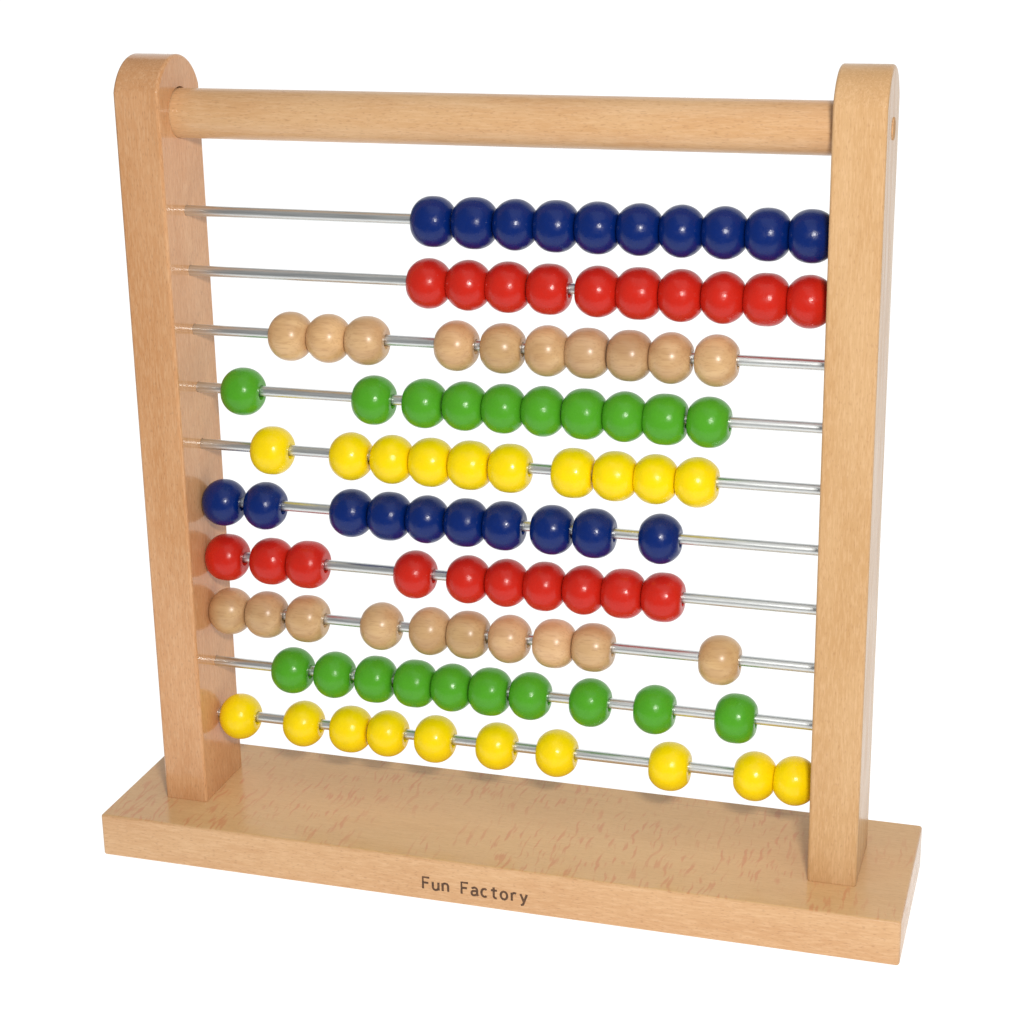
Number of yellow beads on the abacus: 20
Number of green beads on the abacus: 20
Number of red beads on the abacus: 20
